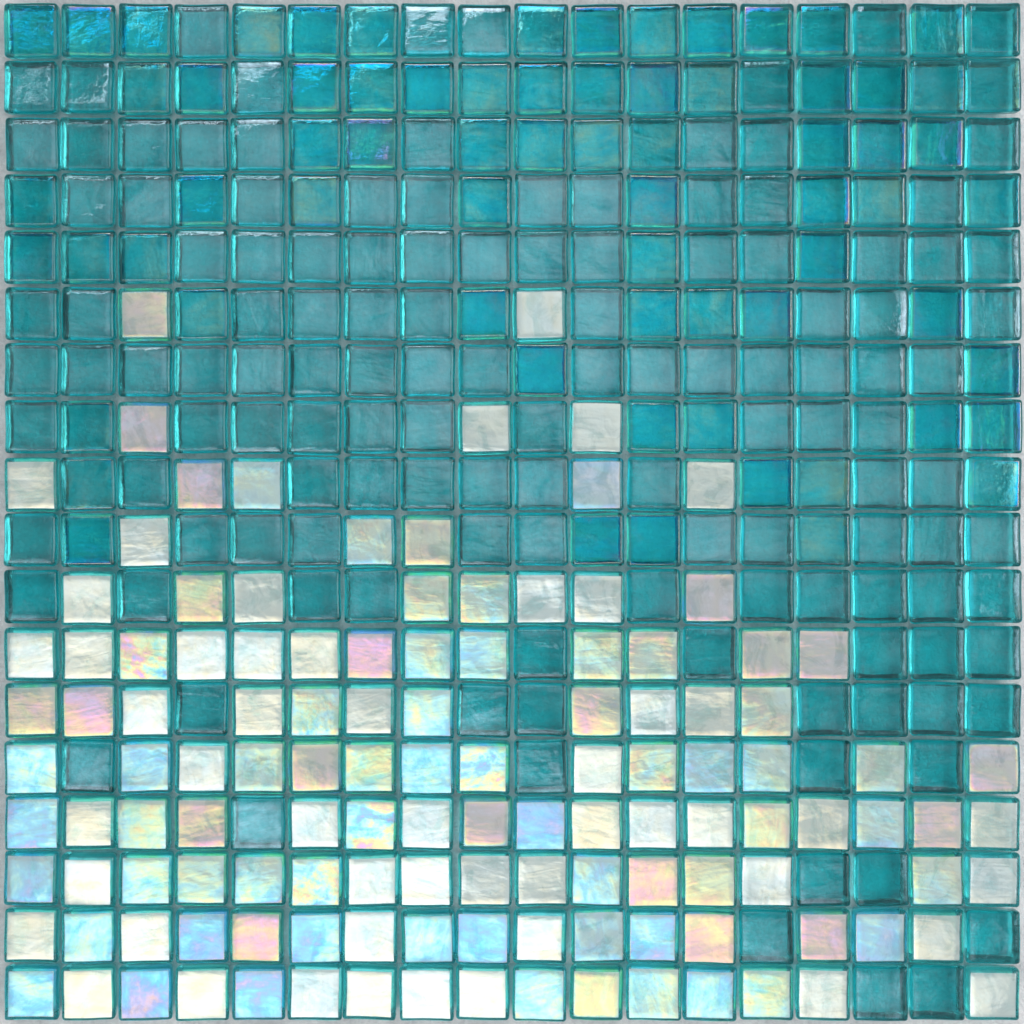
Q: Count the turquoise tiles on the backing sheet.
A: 200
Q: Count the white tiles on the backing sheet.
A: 124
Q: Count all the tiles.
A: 324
